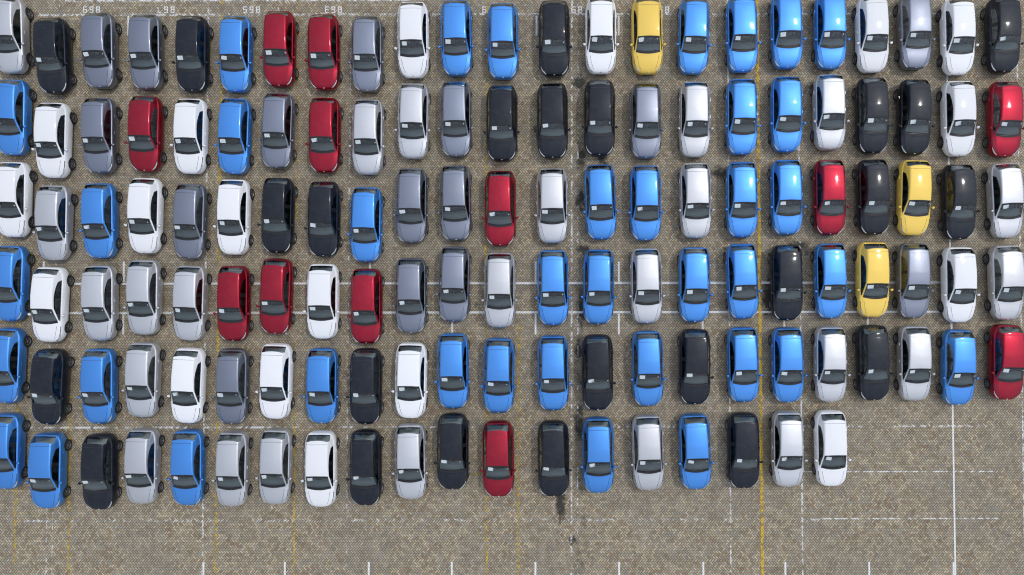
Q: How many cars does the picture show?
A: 134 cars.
